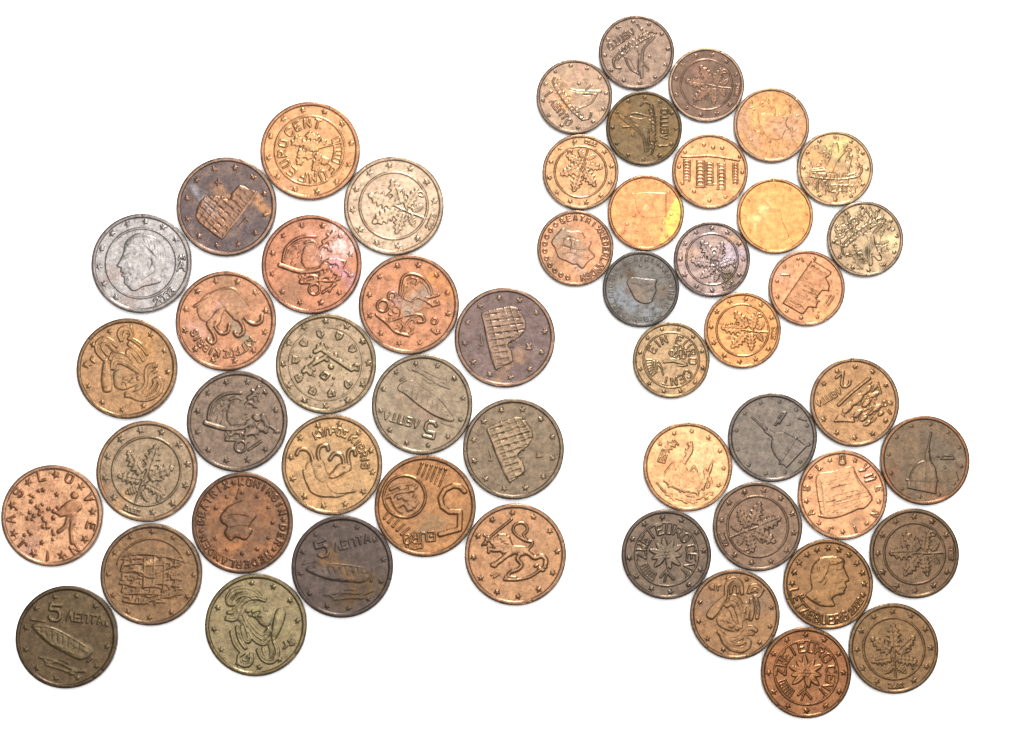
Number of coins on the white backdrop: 52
